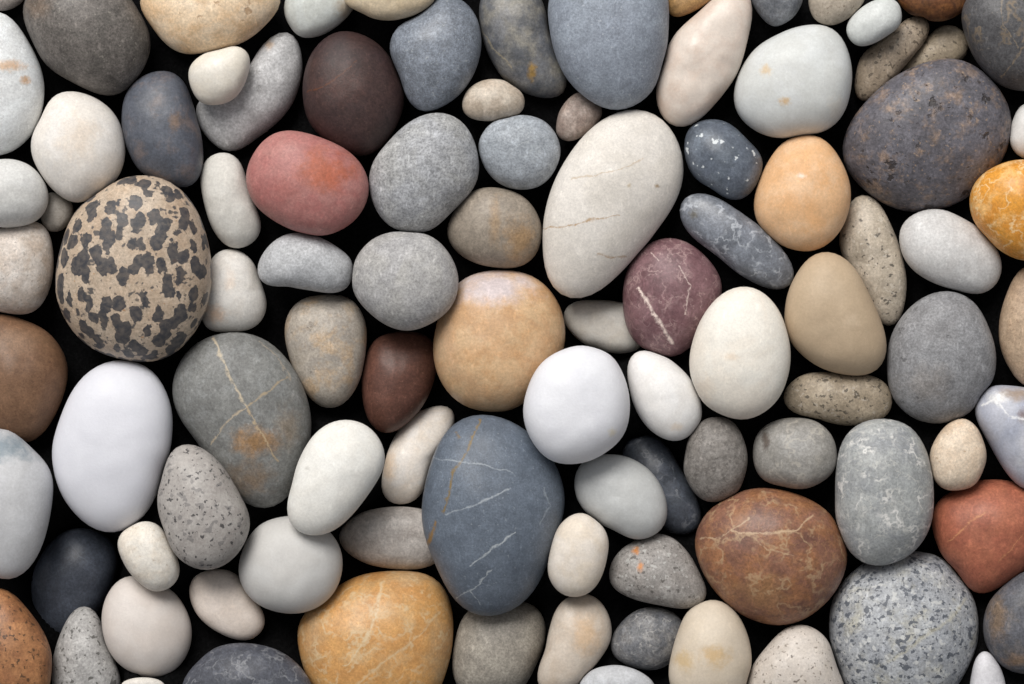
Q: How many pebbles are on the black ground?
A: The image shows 98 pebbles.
